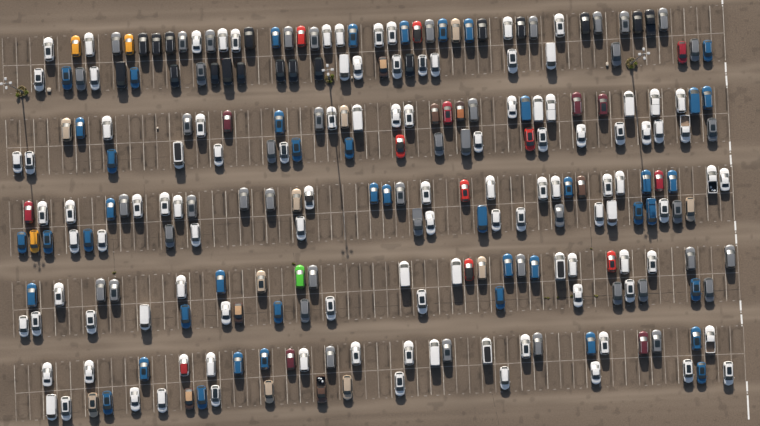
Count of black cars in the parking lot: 18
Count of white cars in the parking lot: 107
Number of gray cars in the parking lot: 44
